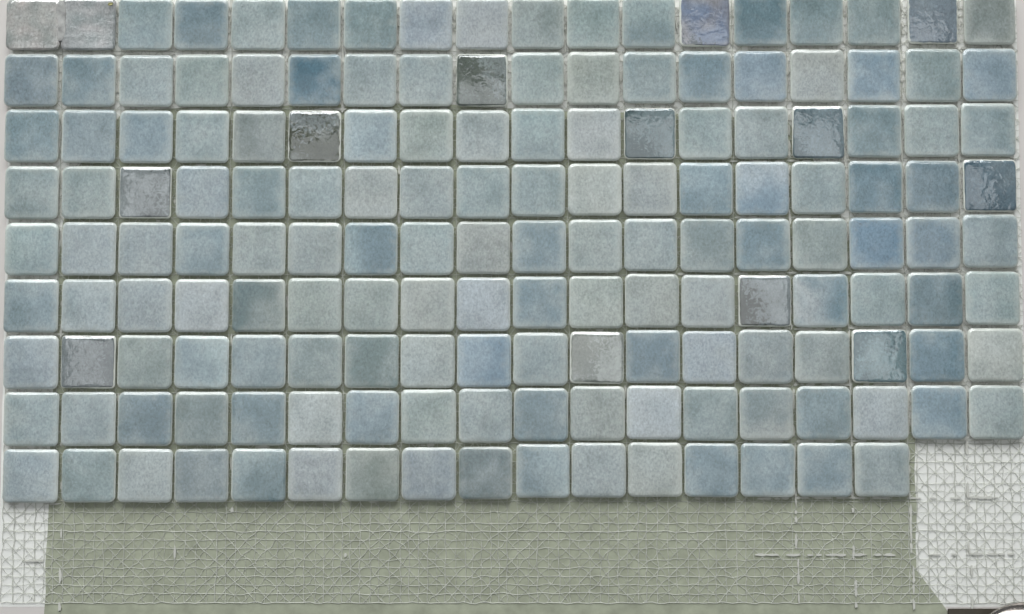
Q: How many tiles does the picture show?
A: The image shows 160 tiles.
